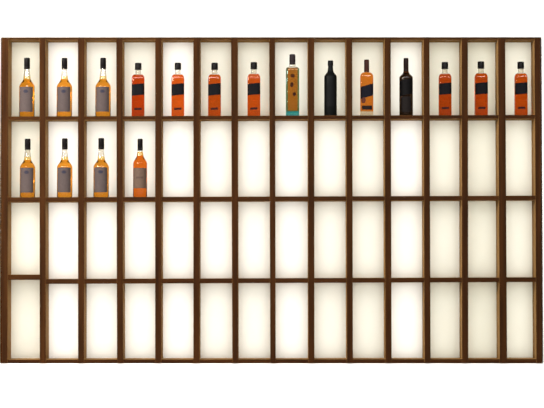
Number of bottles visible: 18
